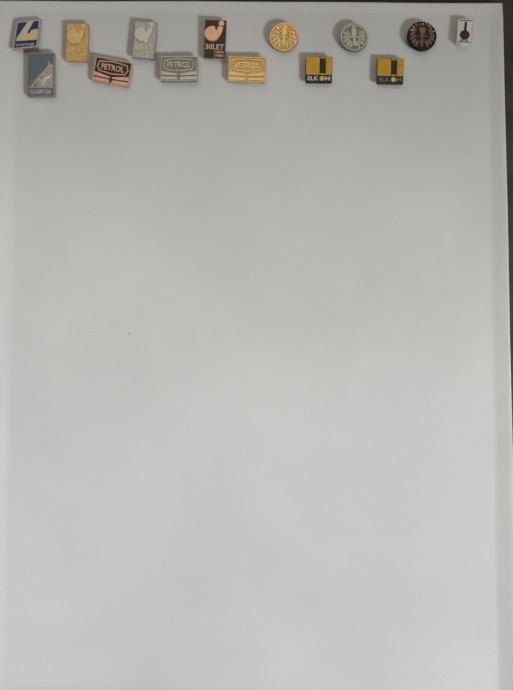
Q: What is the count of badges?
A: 14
